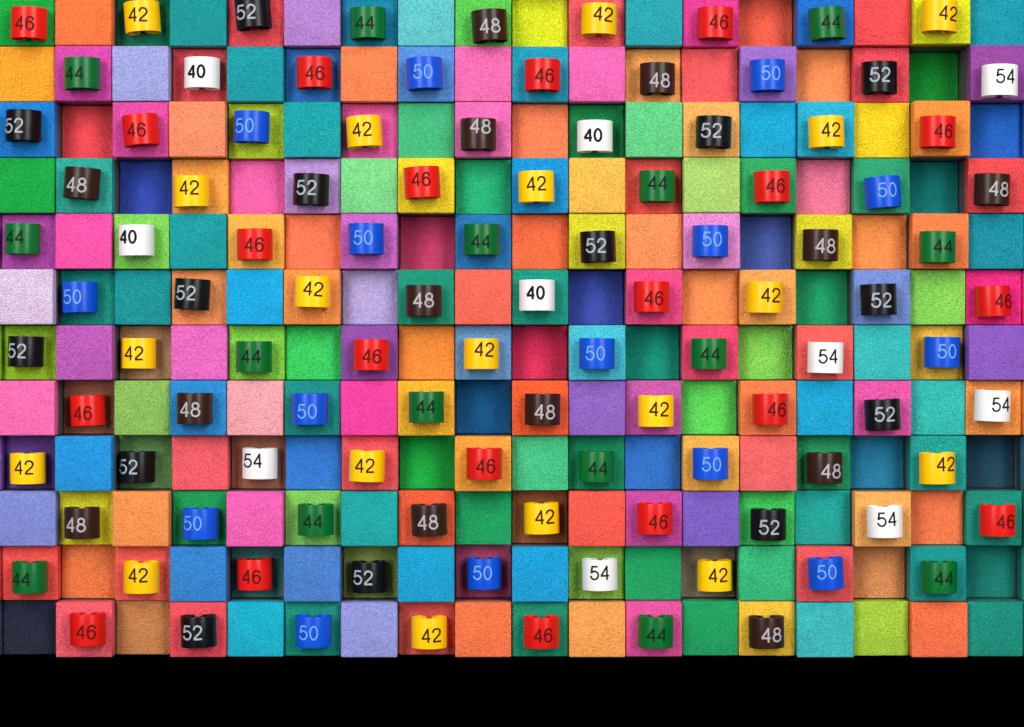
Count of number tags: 106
